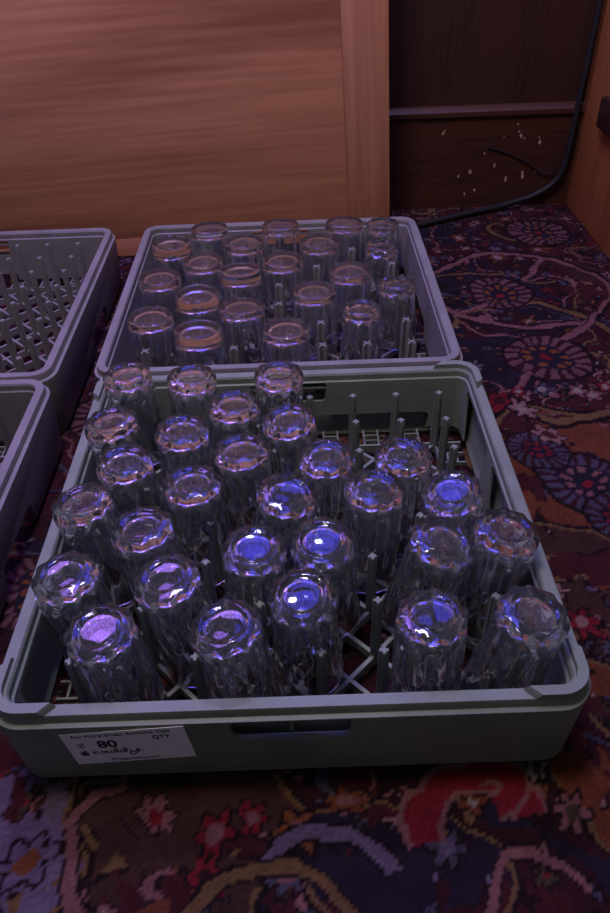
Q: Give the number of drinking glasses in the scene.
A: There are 49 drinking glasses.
